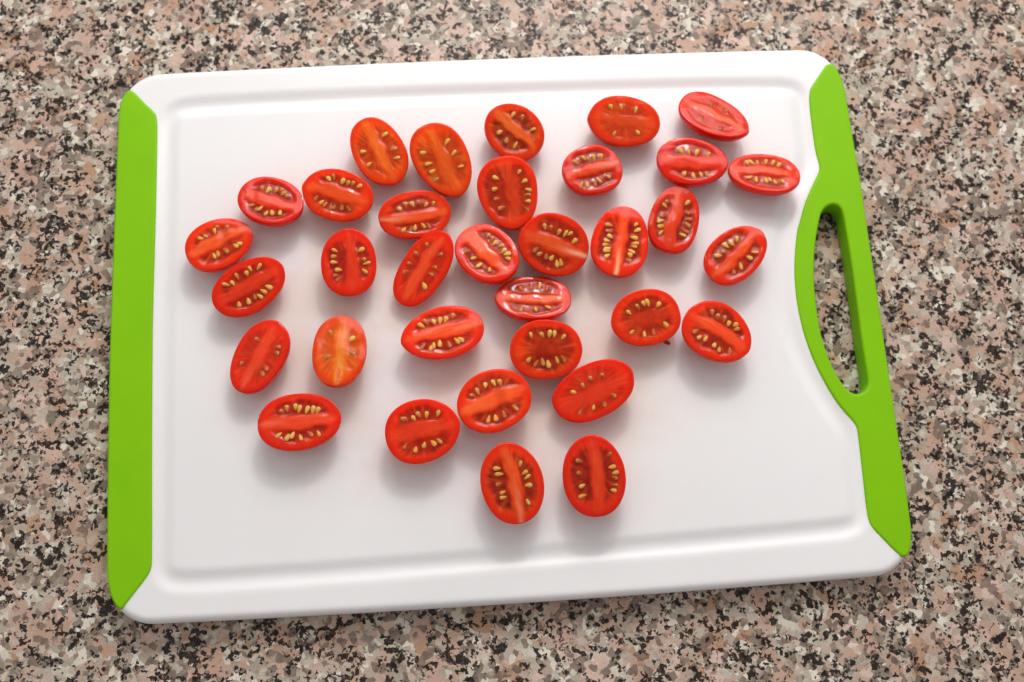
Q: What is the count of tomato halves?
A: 34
